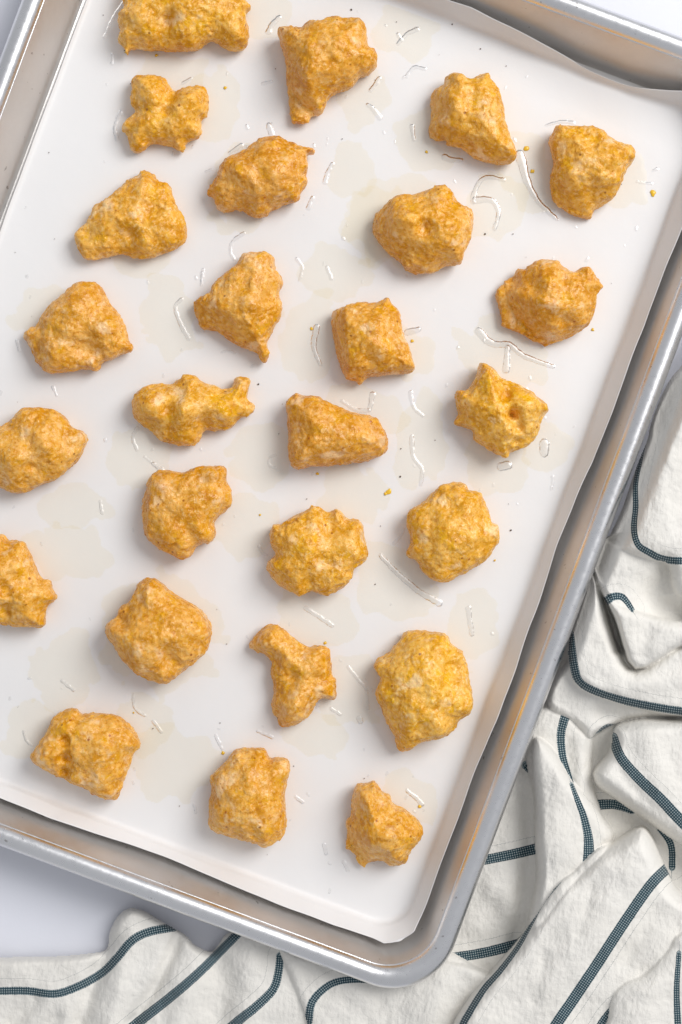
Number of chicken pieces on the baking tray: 26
